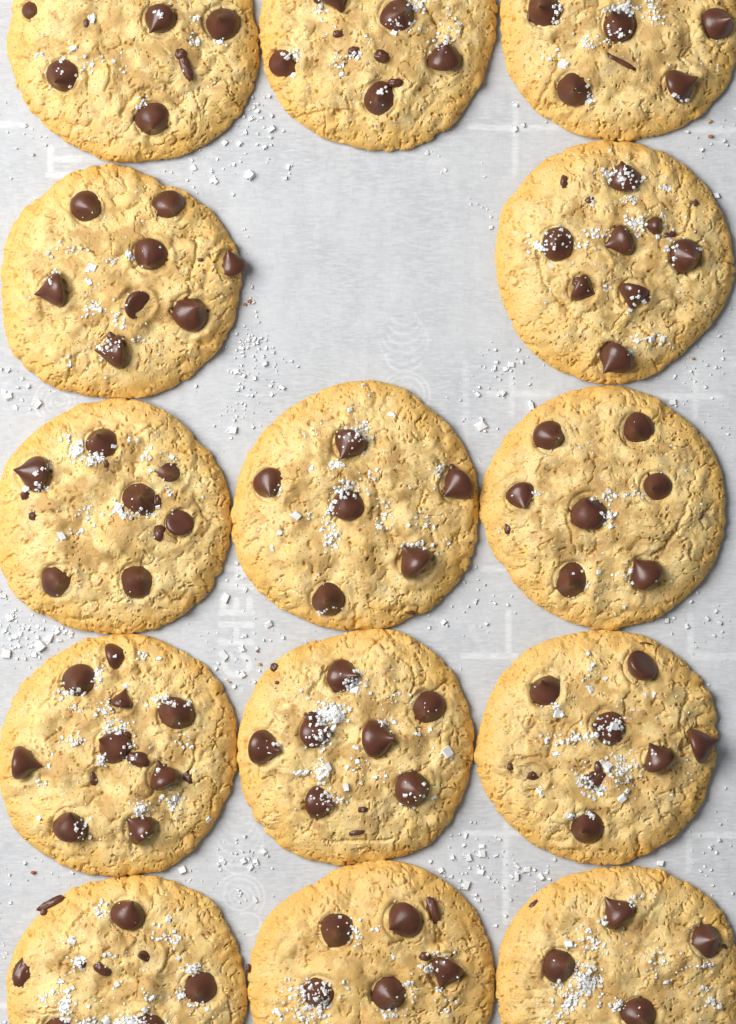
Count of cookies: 14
